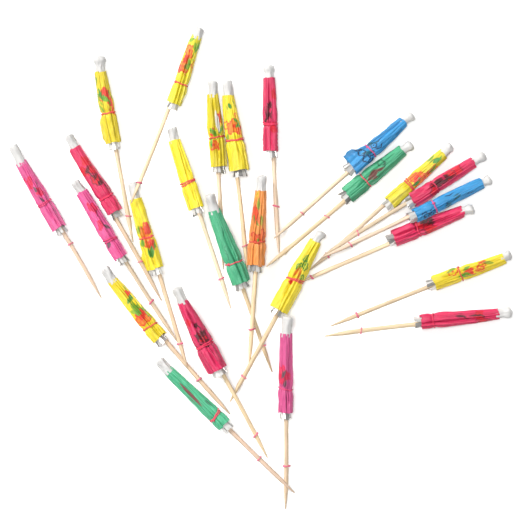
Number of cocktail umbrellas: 25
